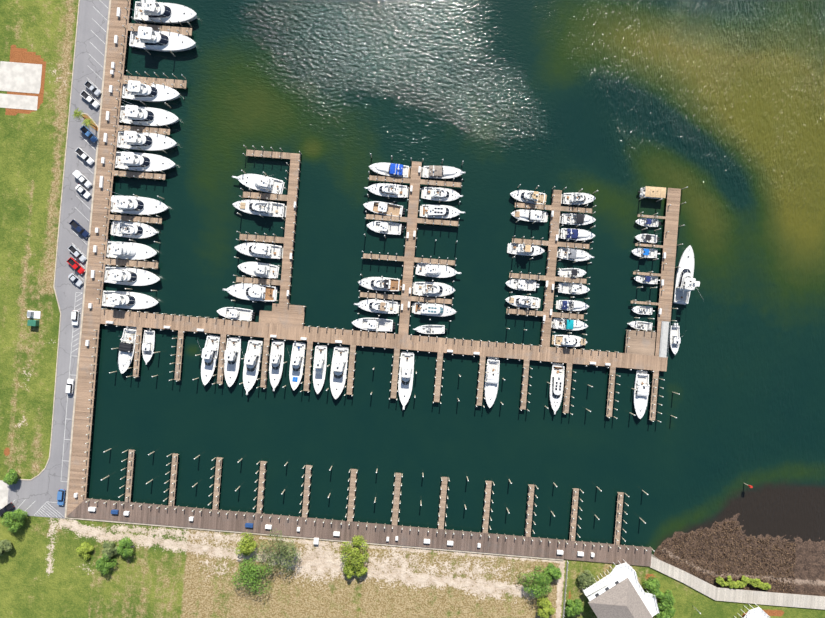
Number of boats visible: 67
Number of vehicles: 14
